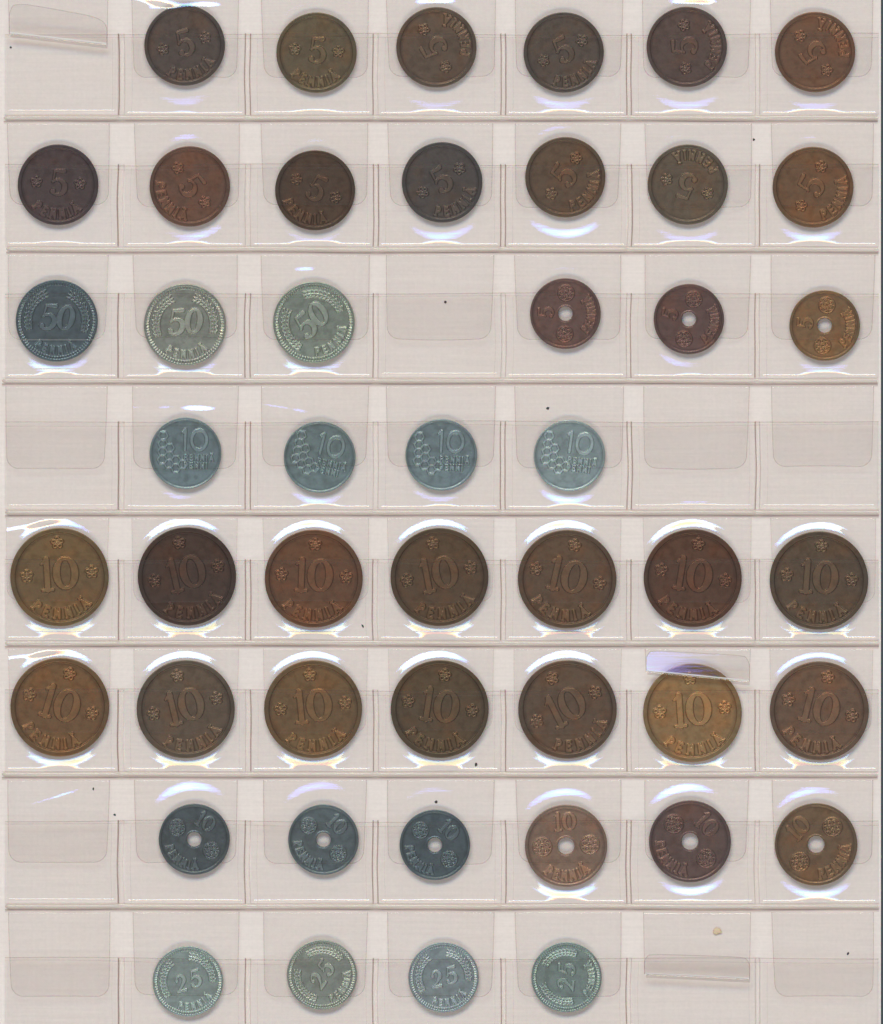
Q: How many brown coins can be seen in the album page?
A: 33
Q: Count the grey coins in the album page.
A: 14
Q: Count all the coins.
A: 47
